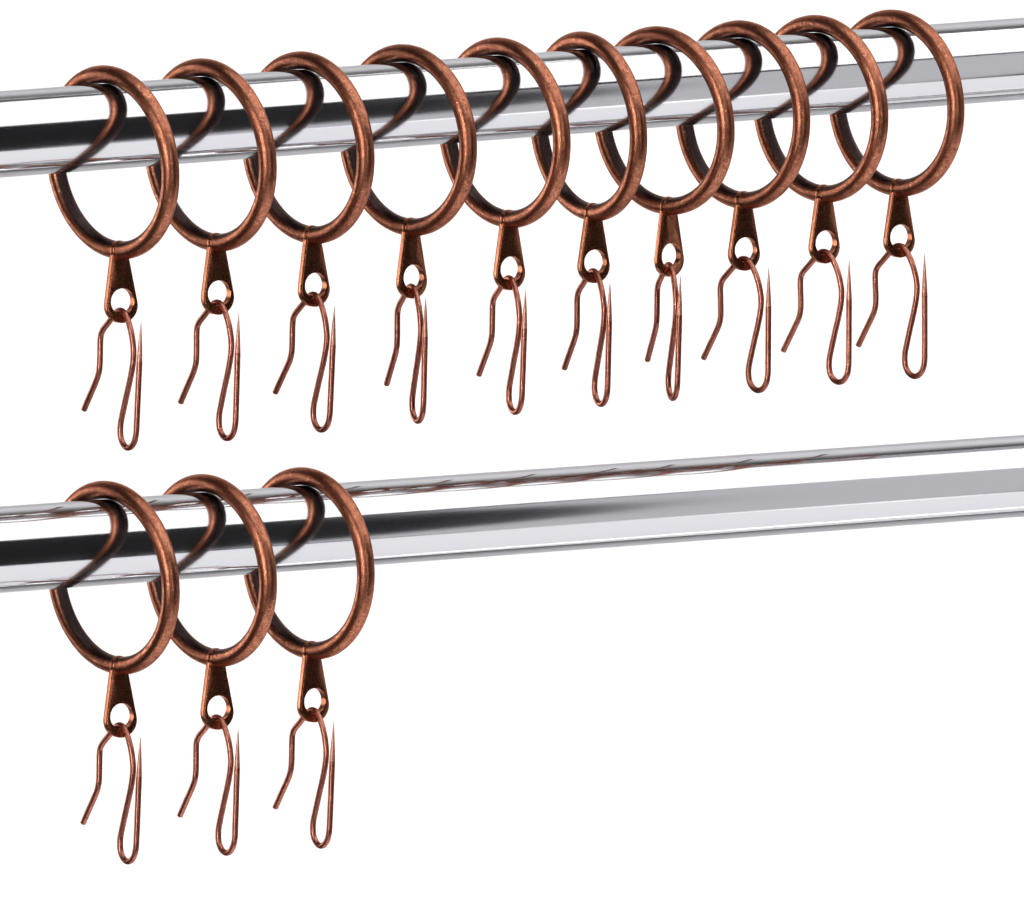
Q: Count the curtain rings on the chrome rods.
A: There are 13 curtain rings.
